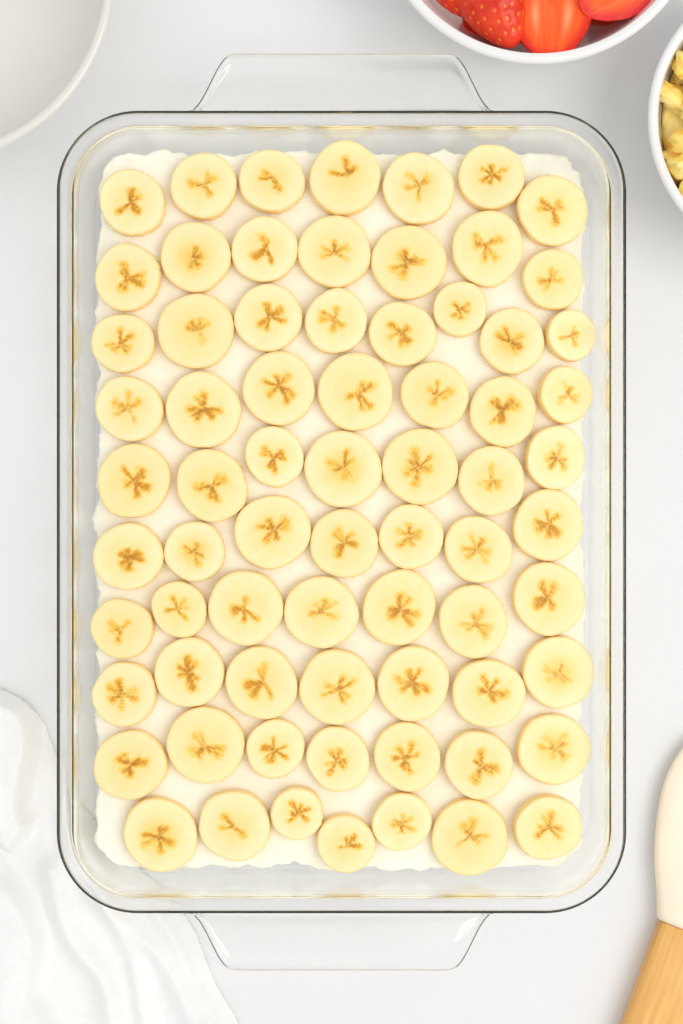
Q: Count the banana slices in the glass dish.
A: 71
